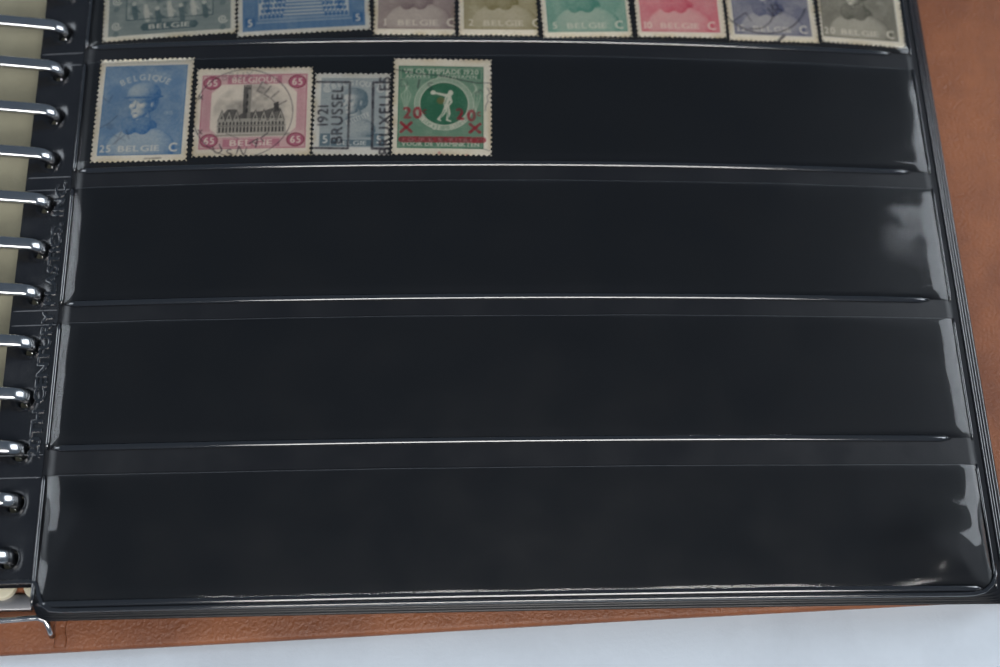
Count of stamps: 12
